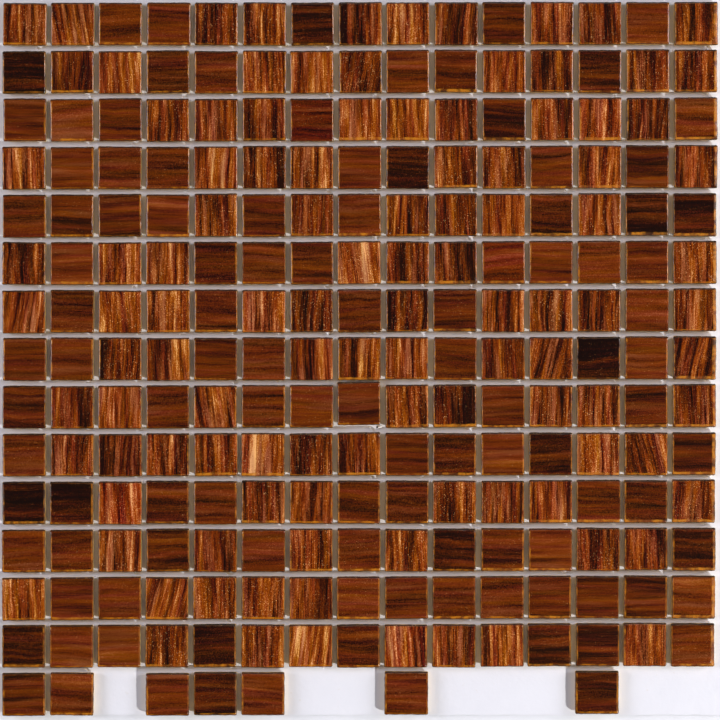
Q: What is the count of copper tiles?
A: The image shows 109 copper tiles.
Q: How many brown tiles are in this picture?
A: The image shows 108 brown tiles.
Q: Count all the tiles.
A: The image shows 217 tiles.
